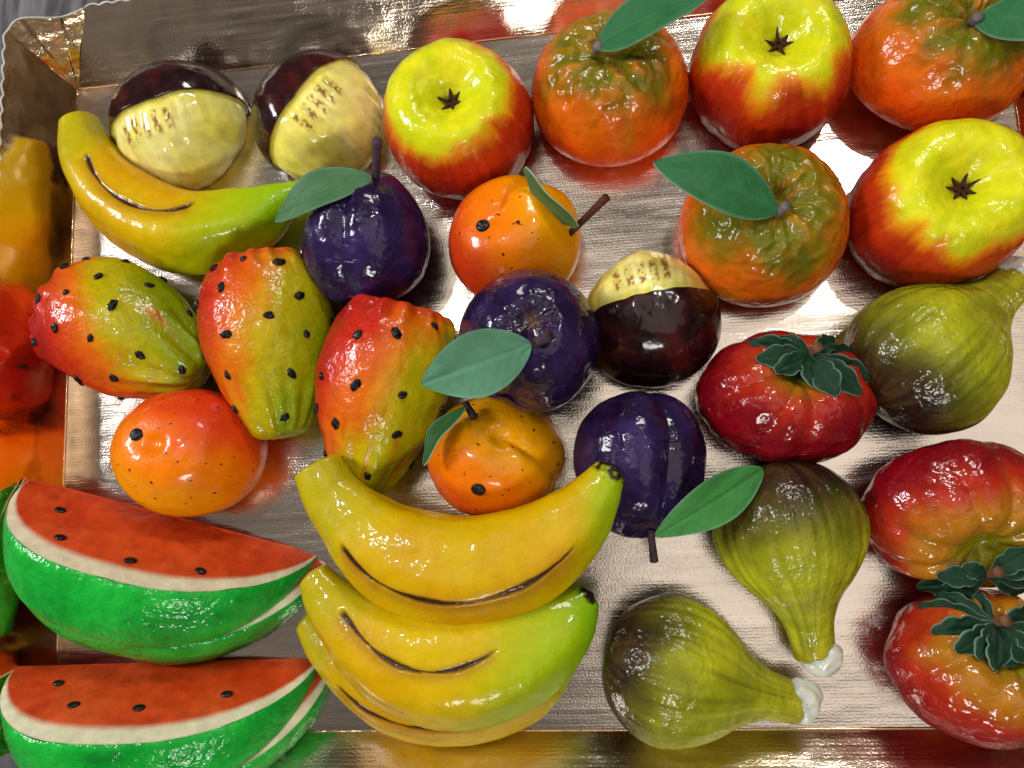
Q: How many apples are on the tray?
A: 3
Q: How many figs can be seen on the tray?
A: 3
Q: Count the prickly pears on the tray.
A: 3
